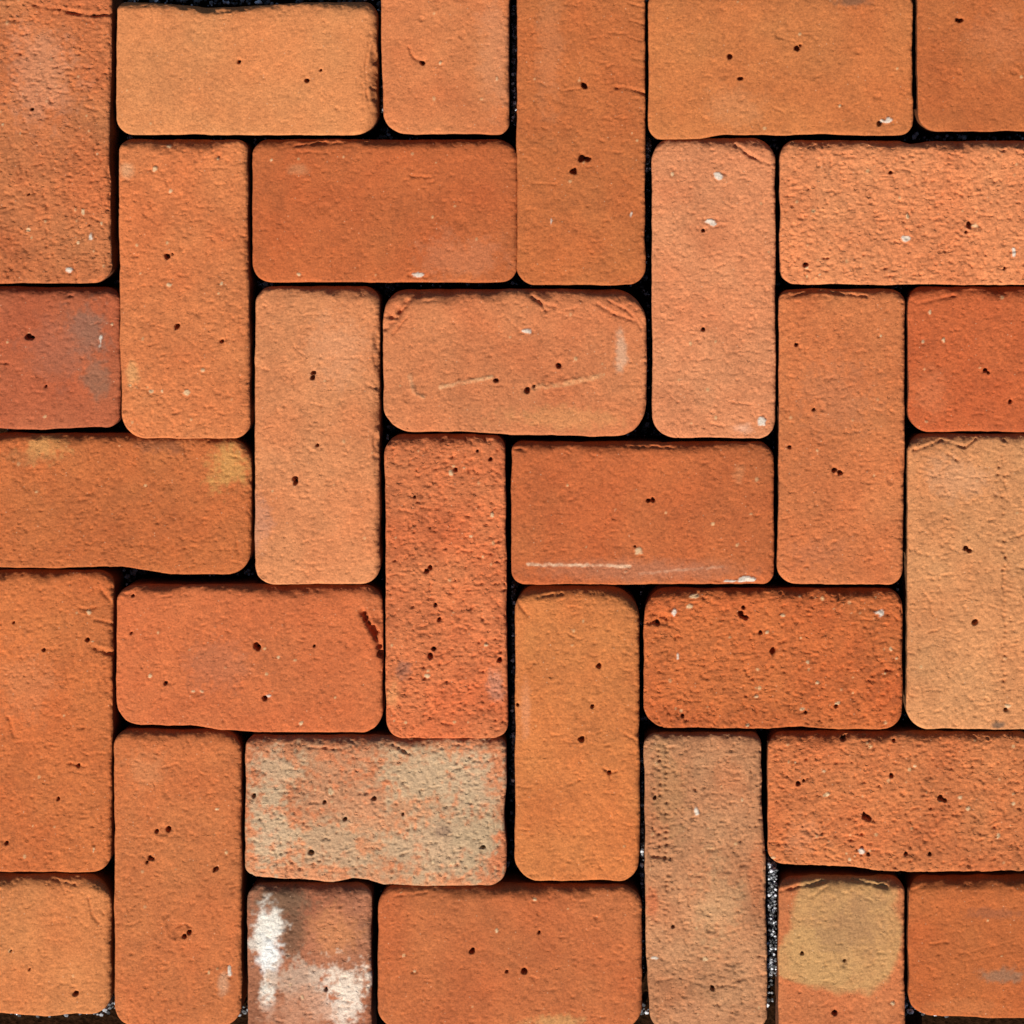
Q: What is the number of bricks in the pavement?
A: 32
